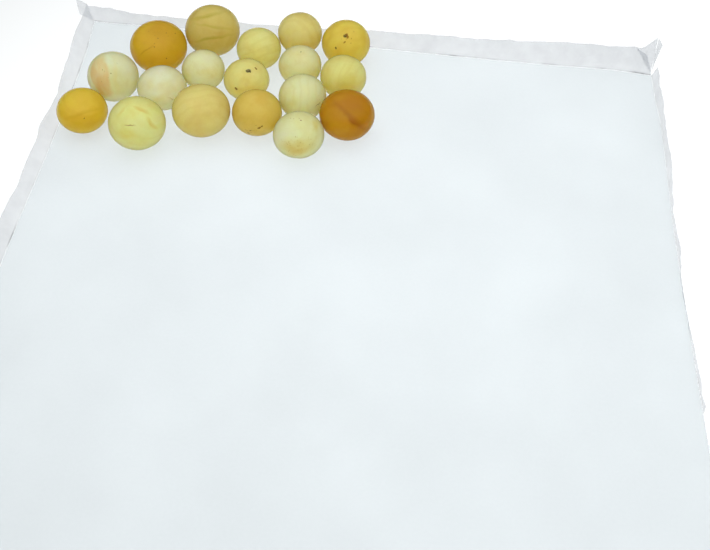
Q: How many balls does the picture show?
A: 18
